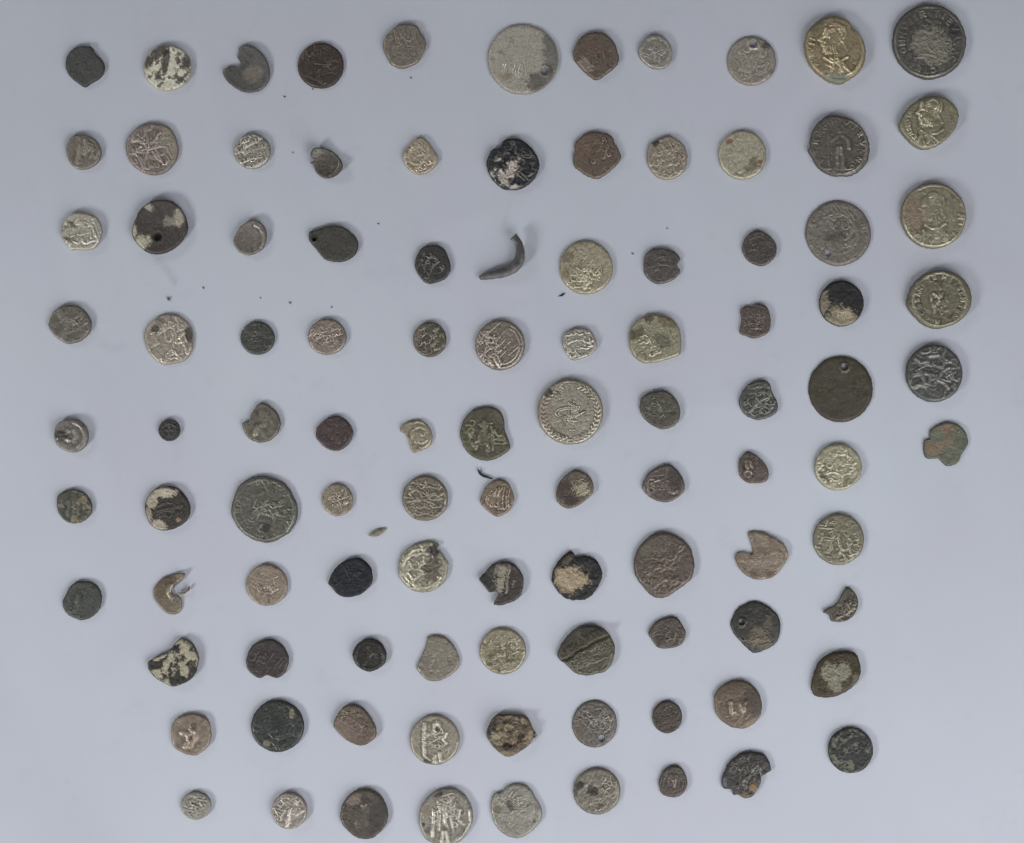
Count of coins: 102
